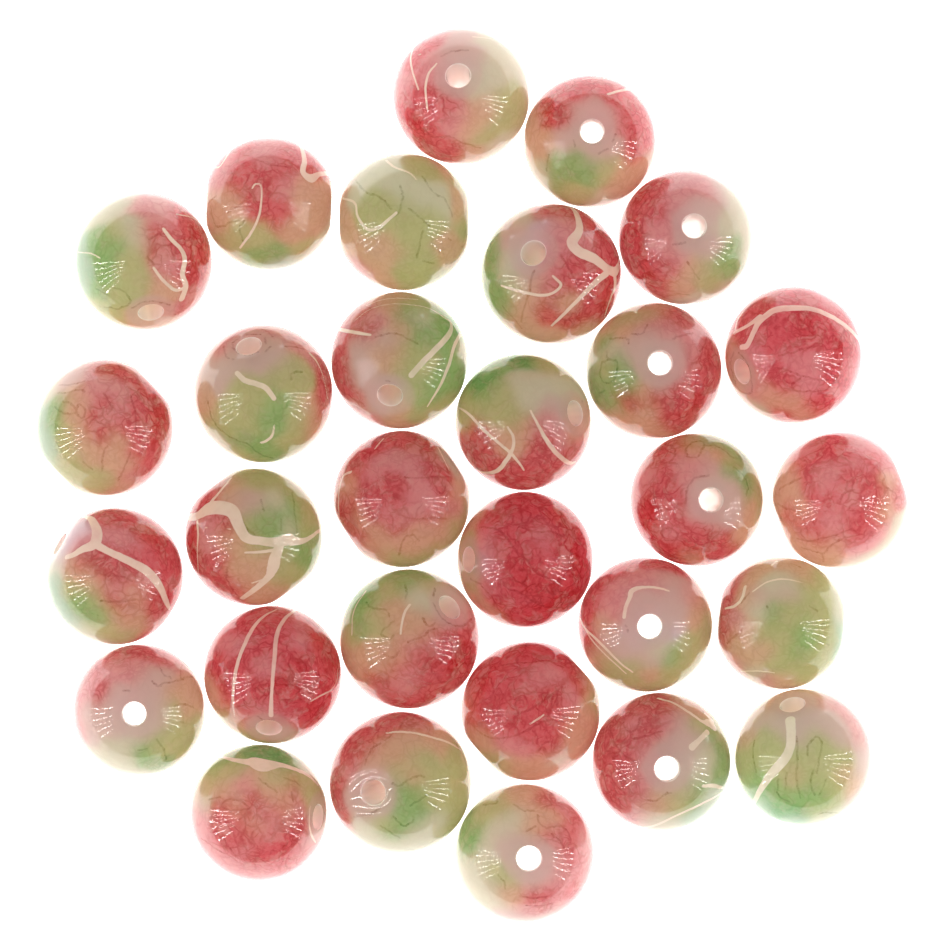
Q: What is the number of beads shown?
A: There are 30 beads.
